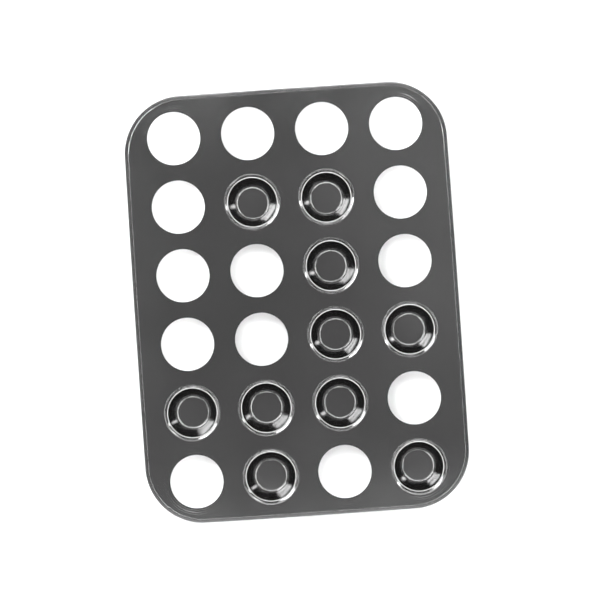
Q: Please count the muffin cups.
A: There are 10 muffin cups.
